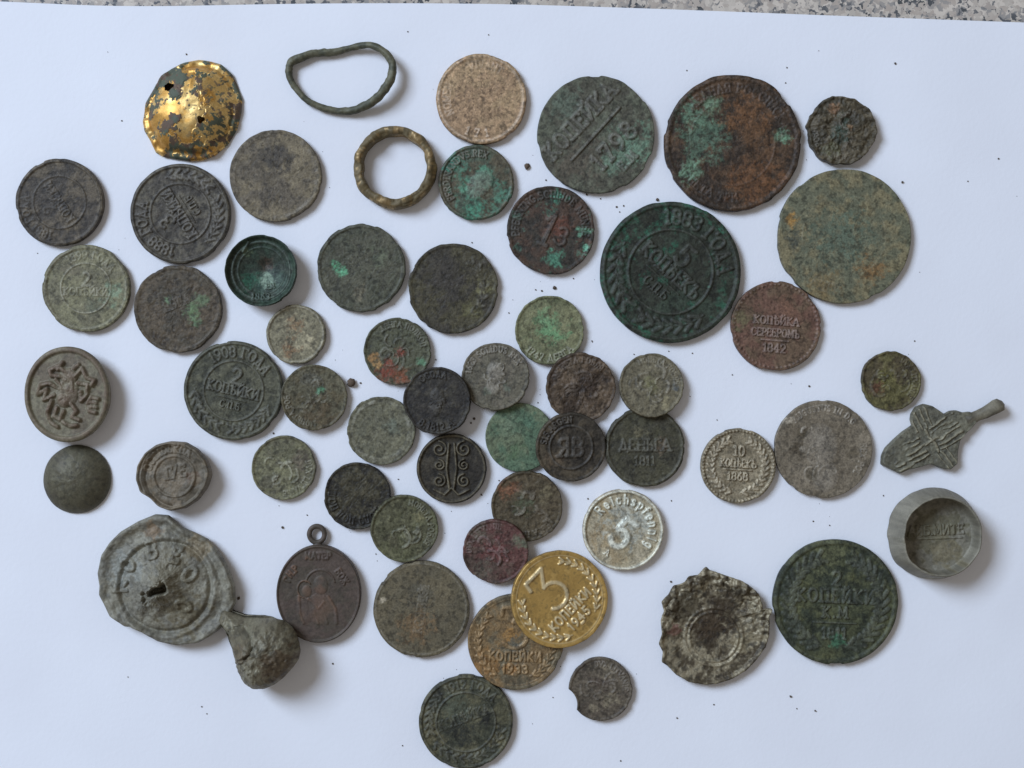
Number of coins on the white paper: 46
